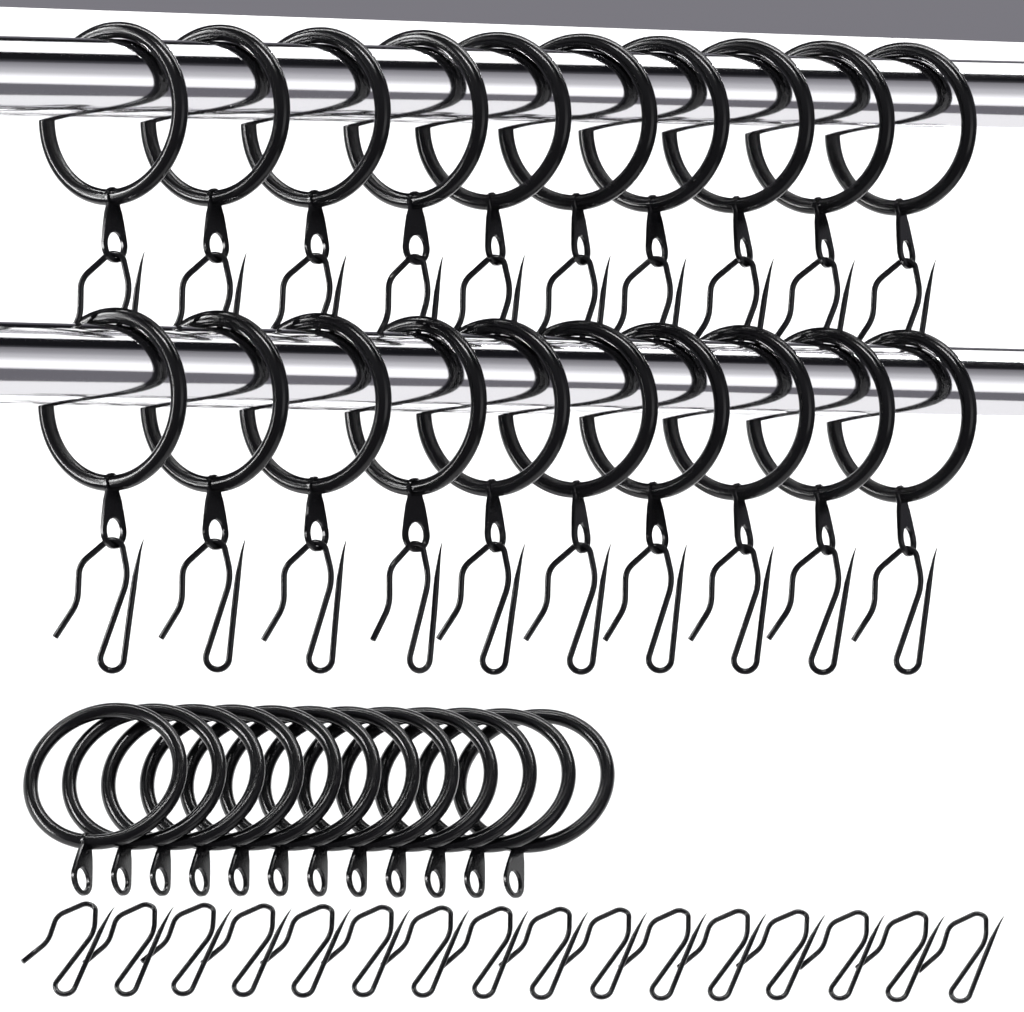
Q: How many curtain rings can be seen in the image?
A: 32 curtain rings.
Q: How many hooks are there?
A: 36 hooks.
